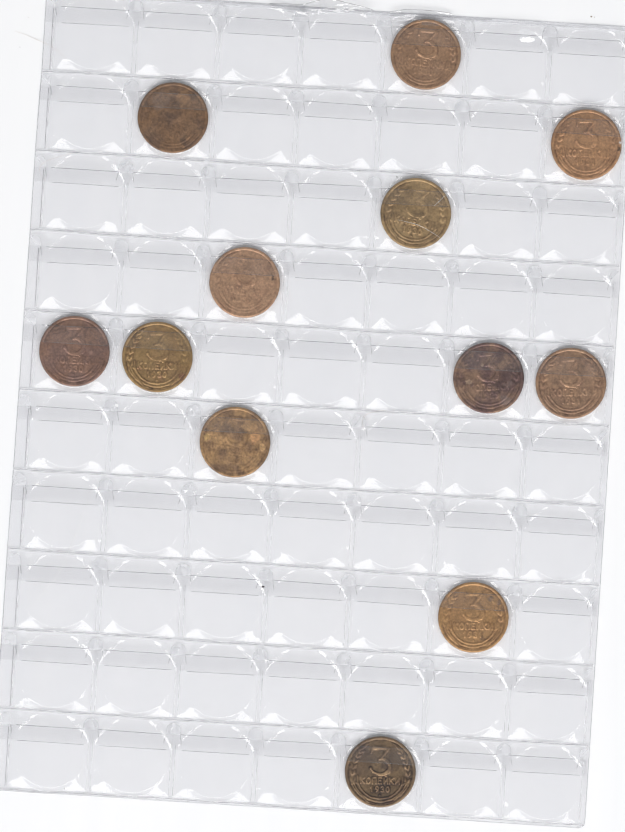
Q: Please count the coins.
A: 12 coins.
